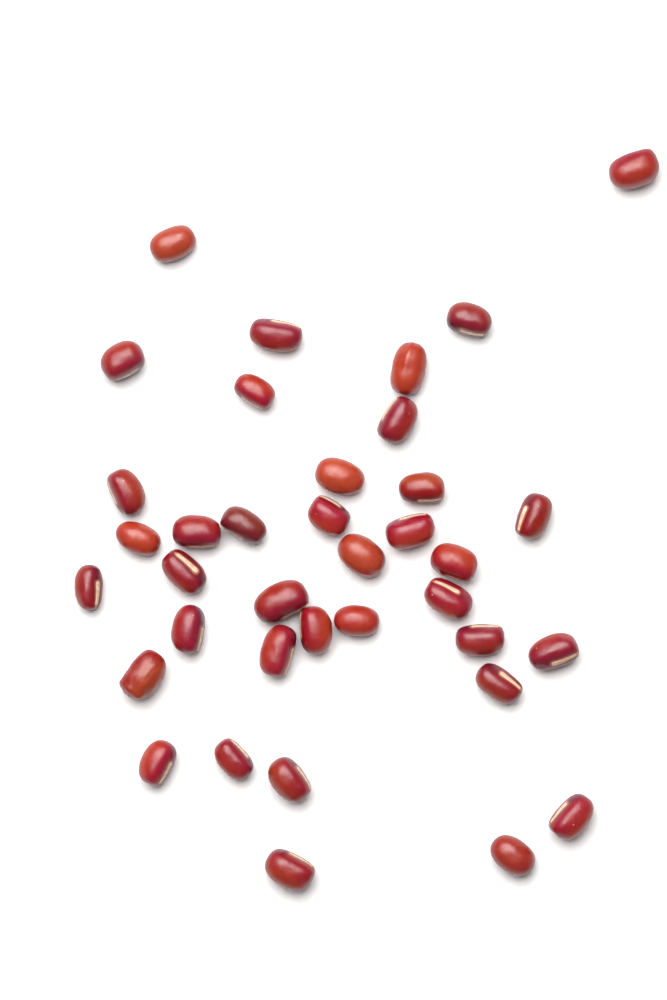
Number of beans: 37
